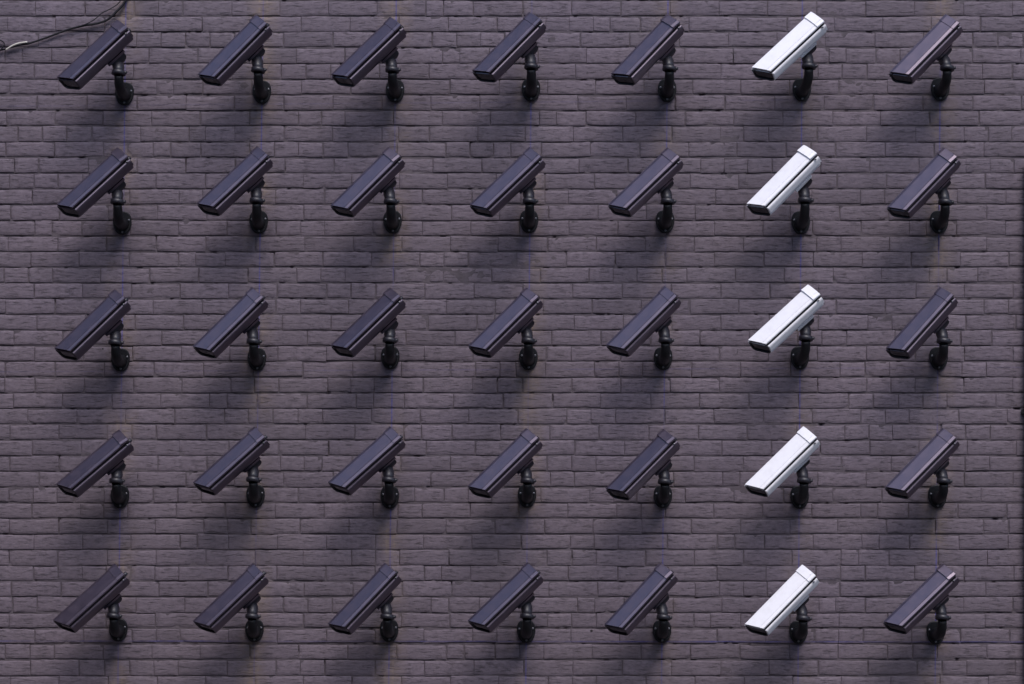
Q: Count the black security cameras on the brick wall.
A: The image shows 30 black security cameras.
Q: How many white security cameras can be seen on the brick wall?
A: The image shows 5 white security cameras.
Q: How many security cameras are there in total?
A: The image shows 35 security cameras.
